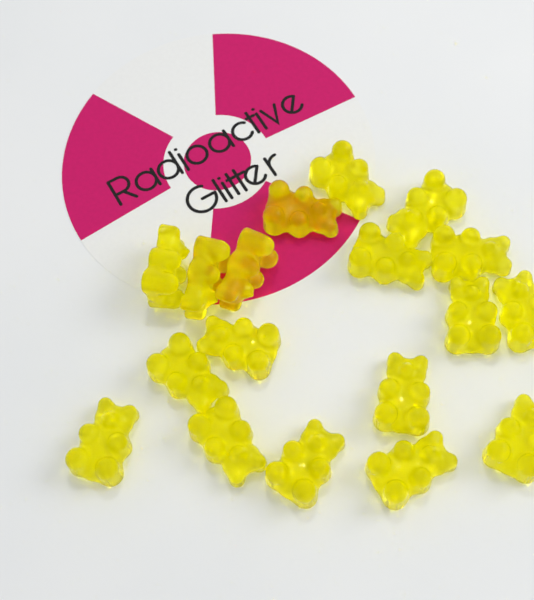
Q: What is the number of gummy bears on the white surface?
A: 18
